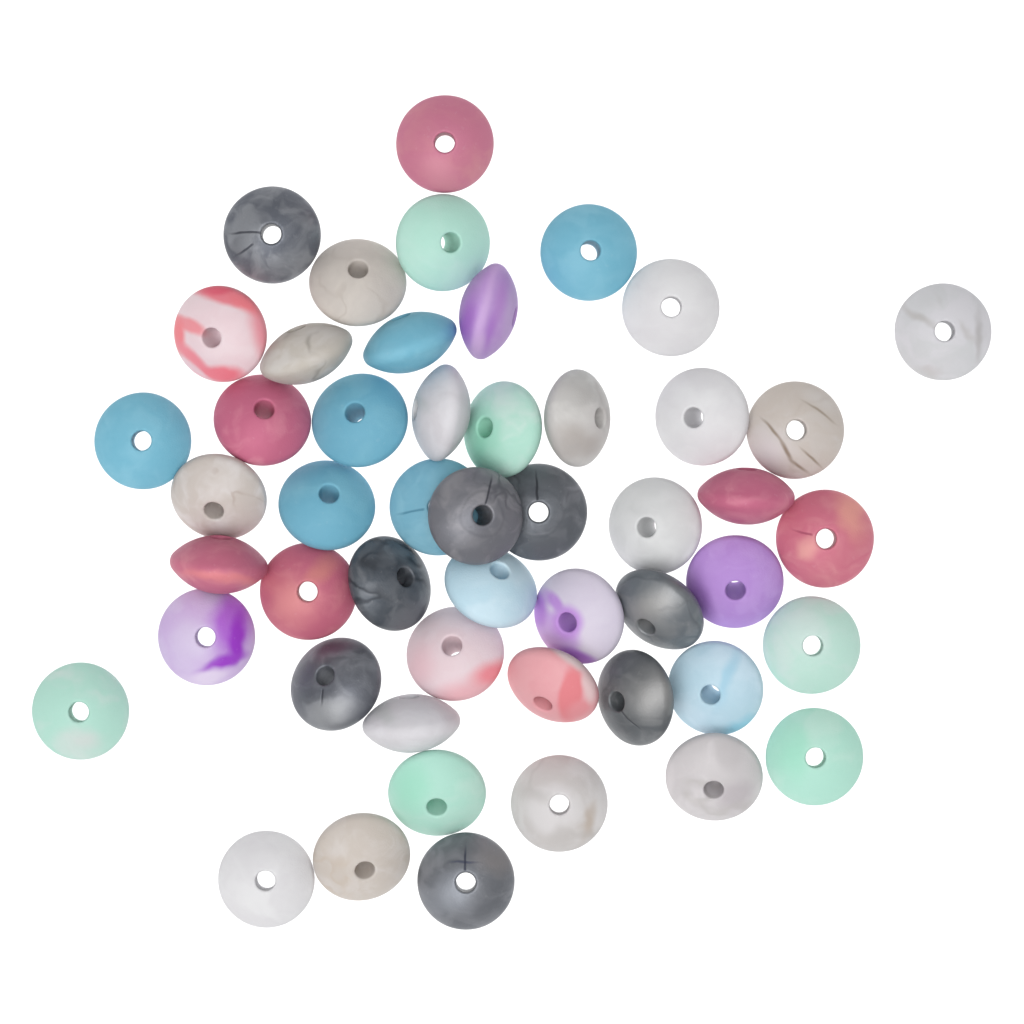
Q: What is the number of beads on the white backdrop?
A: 50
